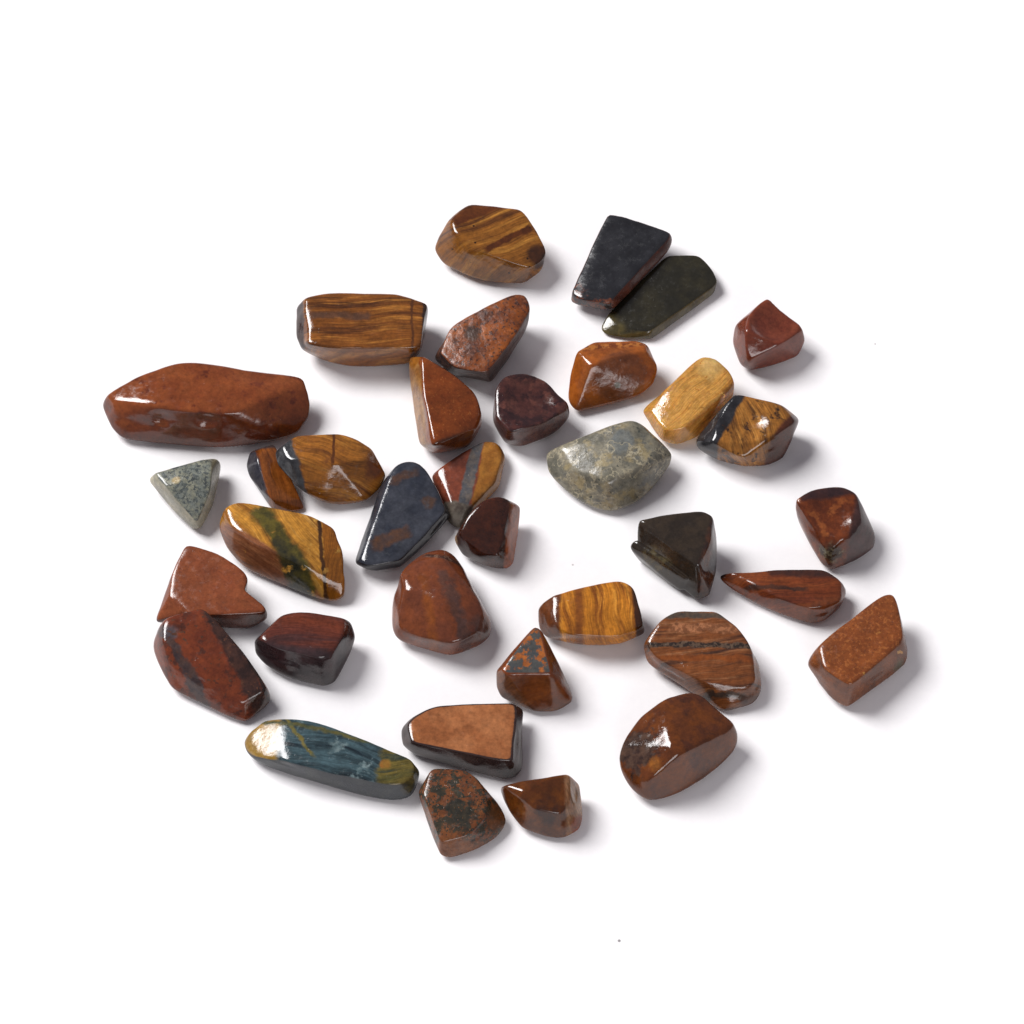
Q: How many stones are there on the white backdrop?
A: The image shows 36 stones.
